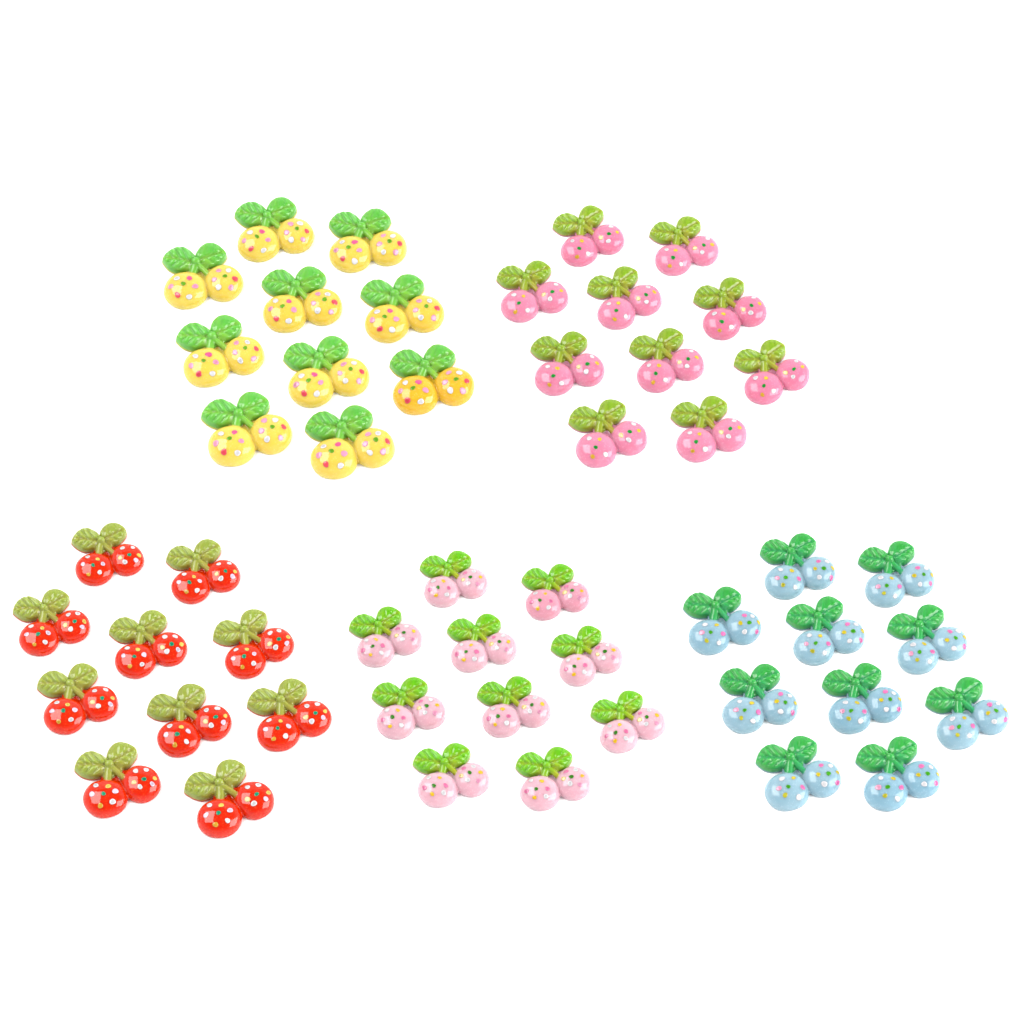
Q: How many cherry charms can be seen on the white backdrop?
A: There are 50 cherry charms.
